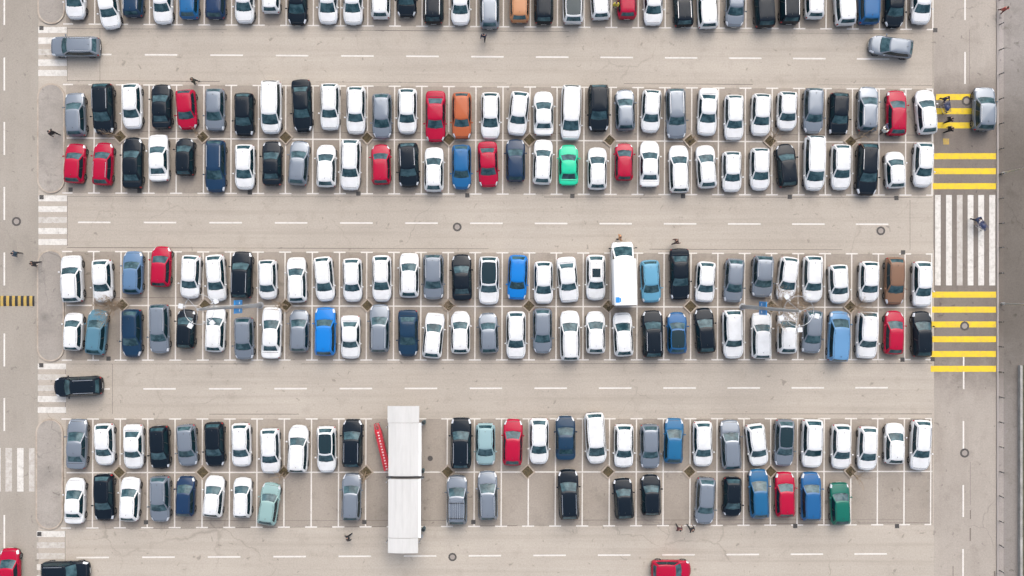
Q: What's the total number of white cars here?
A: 101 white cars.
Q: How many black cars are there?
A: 38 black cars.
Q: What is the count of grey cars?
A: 33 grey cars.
